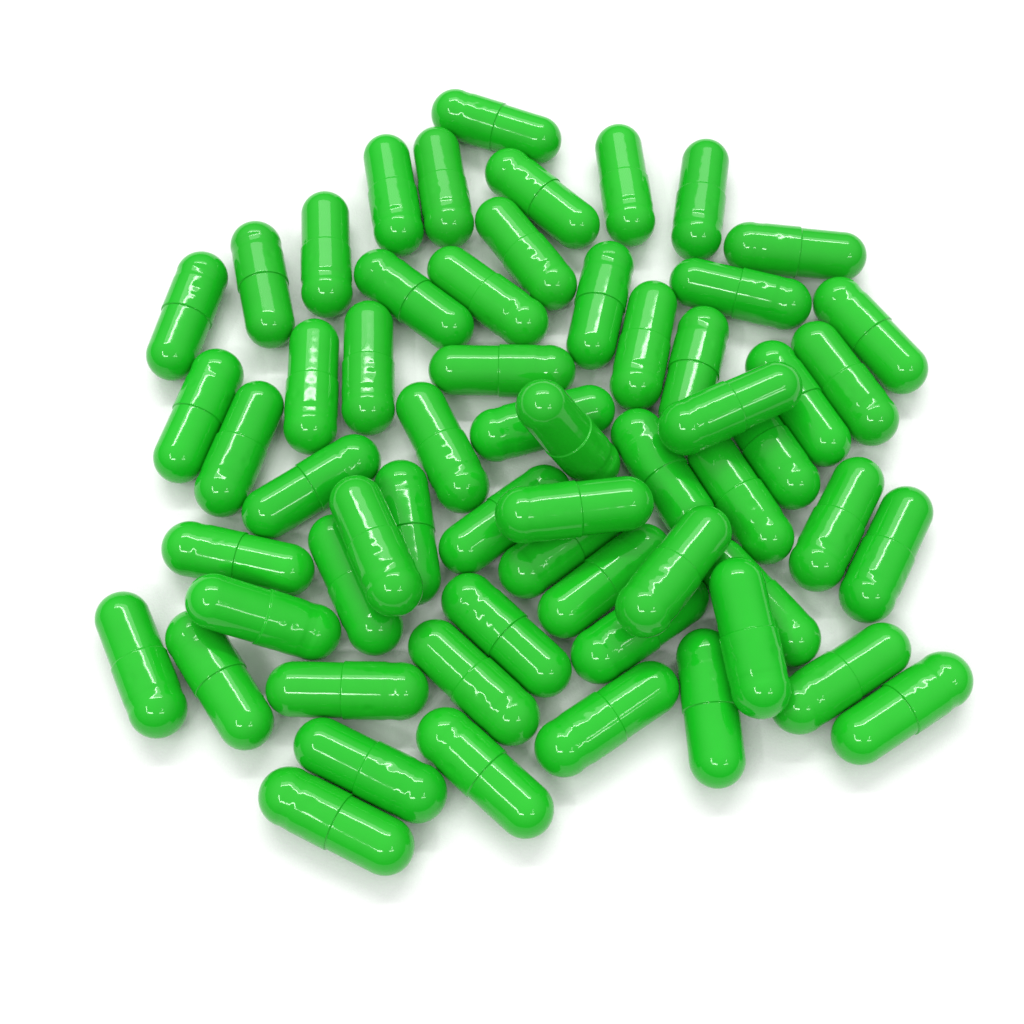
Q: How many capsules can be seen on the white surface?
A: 60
